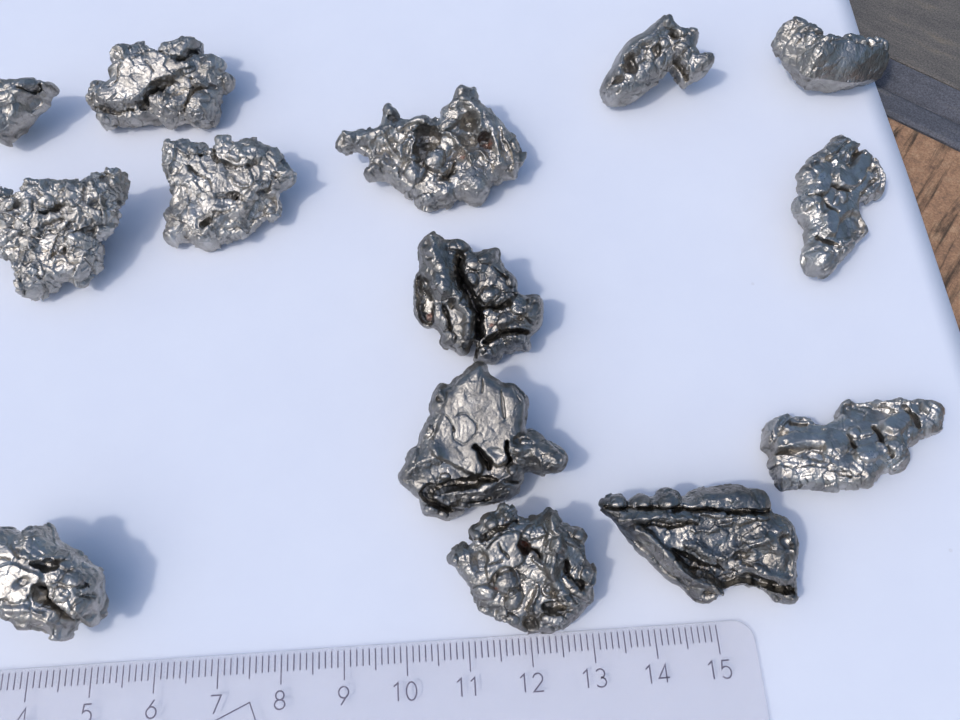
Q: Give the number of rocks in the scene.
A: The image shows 14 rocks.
